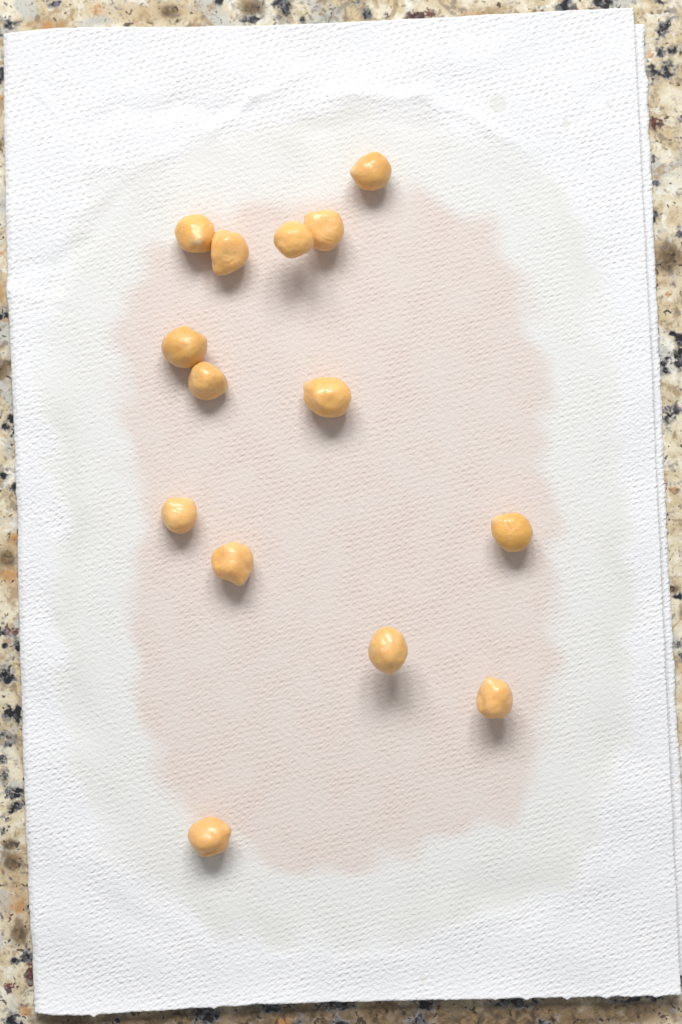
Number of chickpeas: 14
